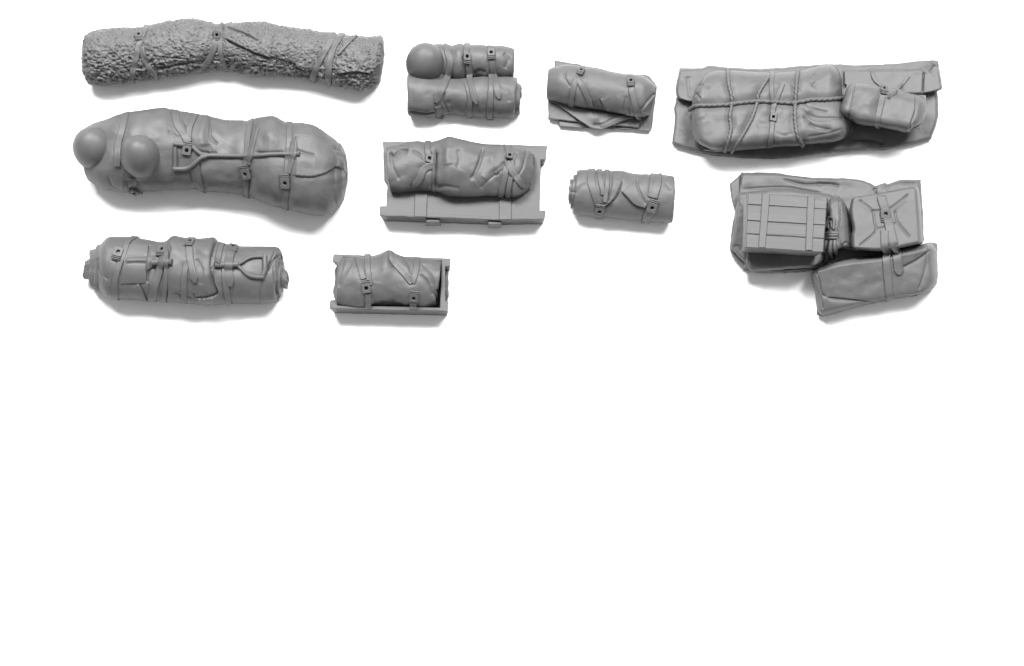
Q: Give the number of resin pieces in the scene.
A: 10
